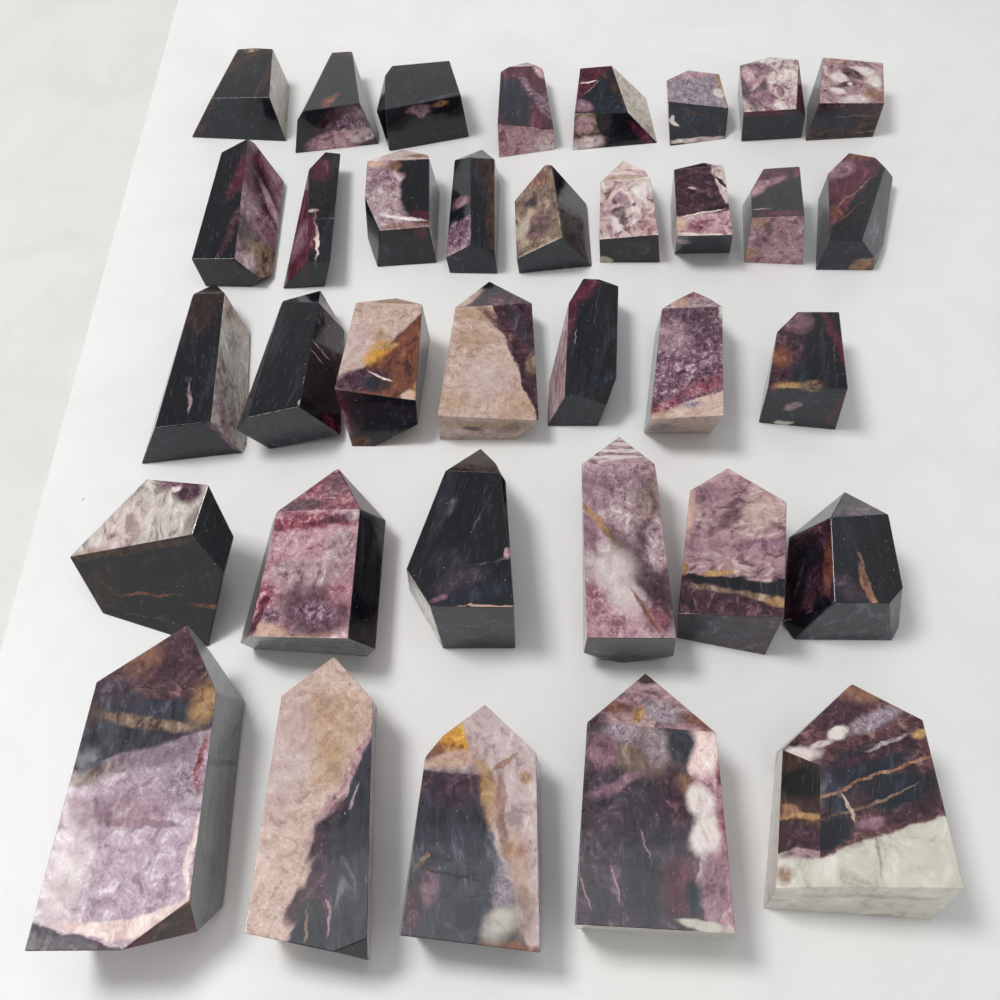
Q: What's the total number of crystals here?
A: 35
